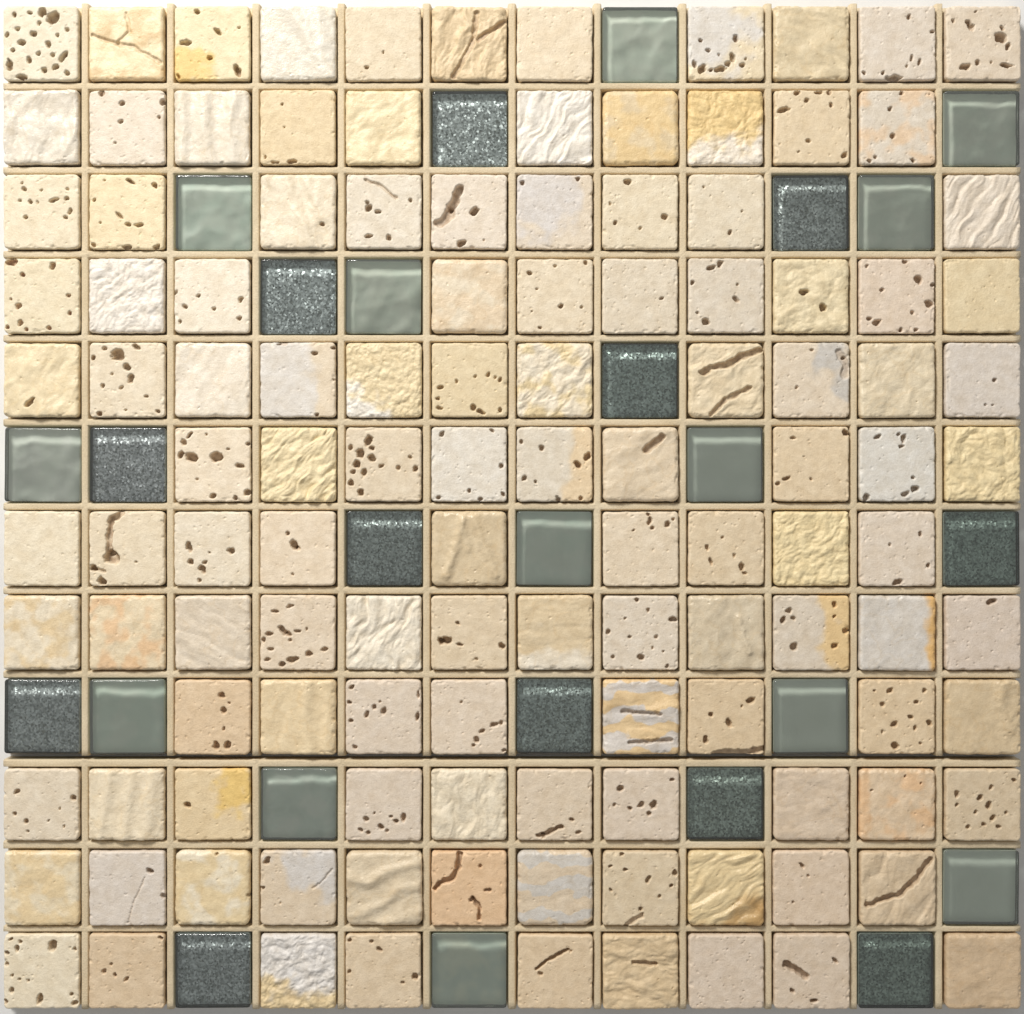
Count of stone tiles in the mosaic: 119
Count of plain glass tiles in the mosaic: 13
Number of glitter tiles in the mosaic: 12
